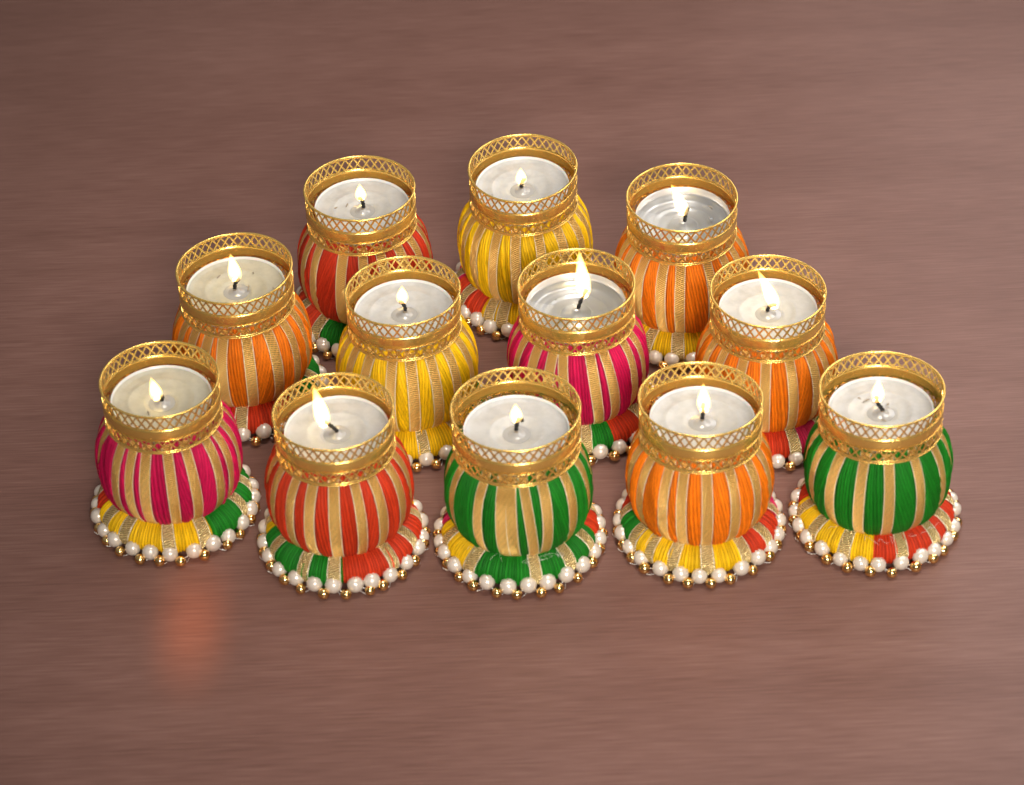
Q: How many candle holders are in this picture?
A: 12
